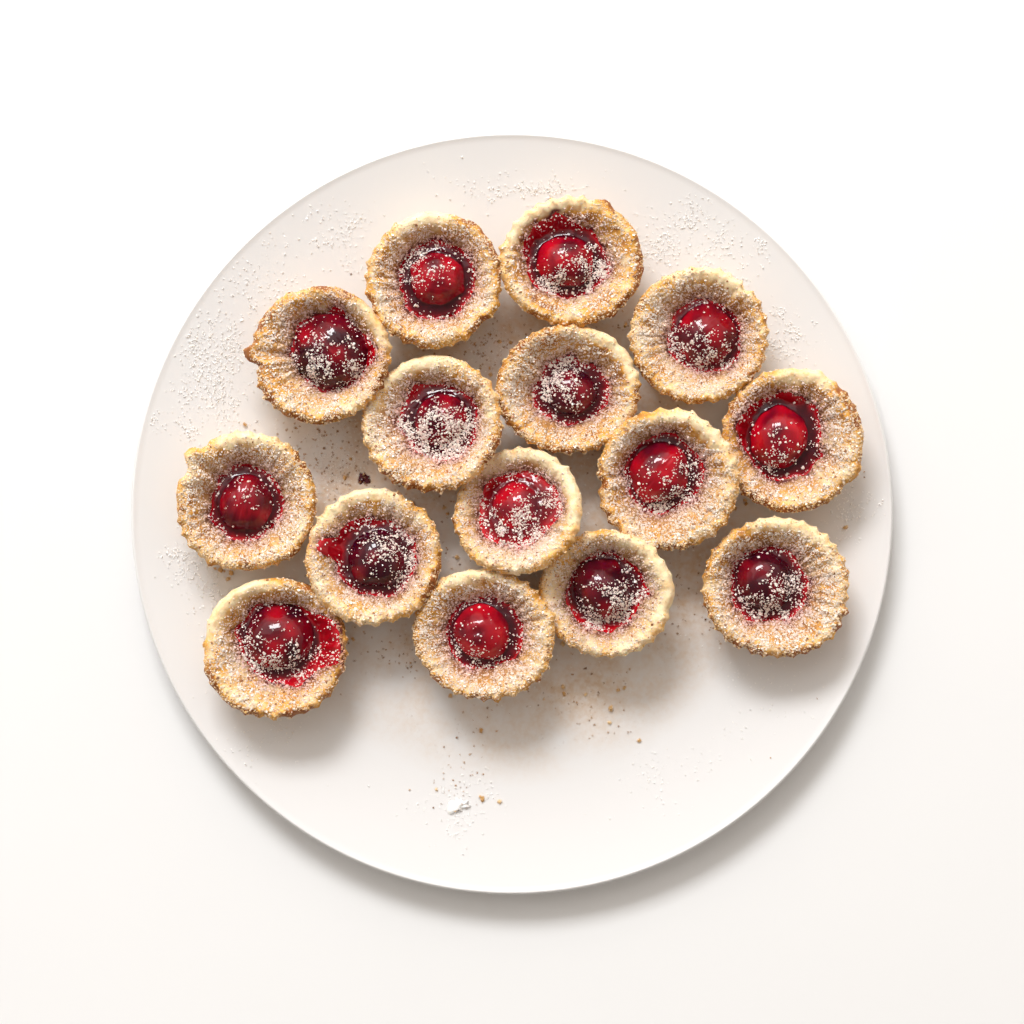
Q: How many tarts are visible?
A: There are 15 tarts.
